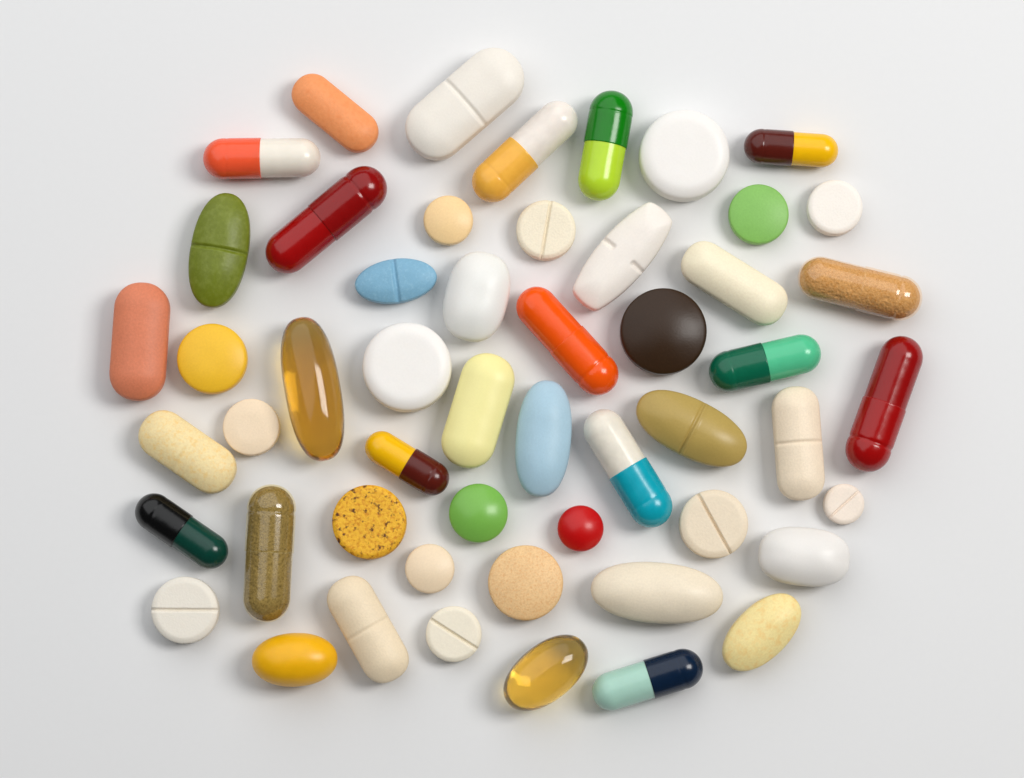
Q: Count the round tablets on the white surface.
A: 18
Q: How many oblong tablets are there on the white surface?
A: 17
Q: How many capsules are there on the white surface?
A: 17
